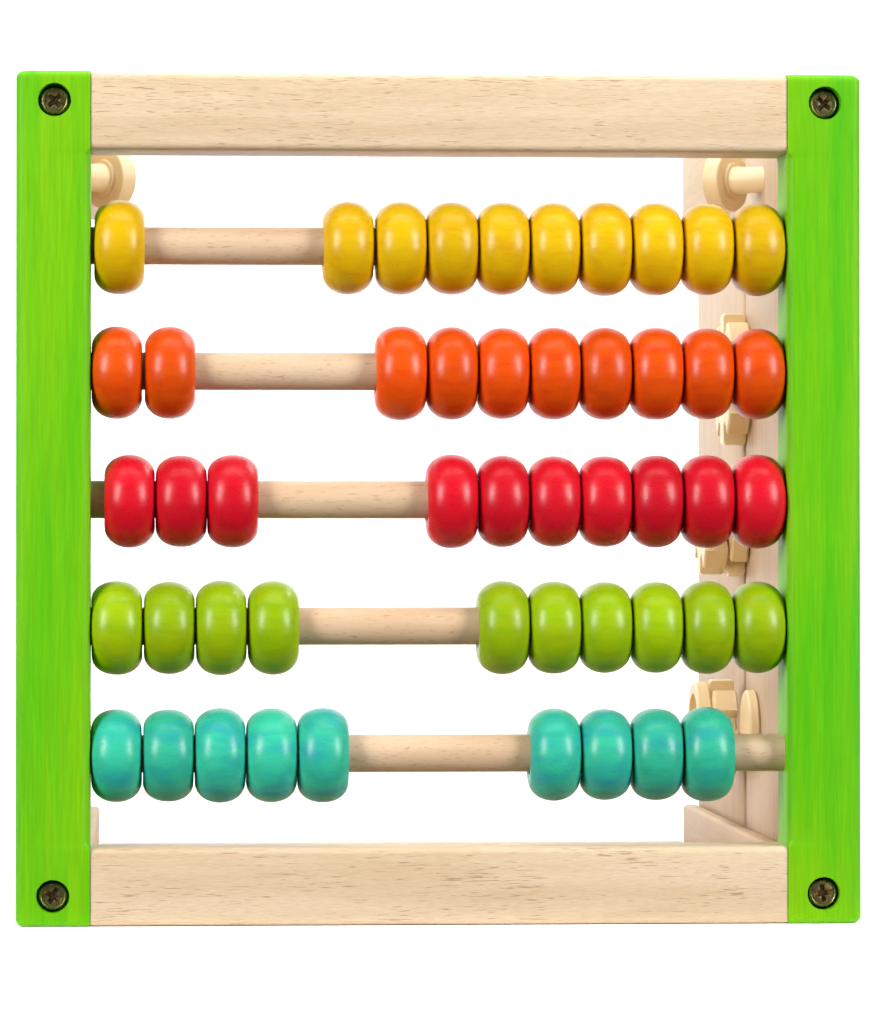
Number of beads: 49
